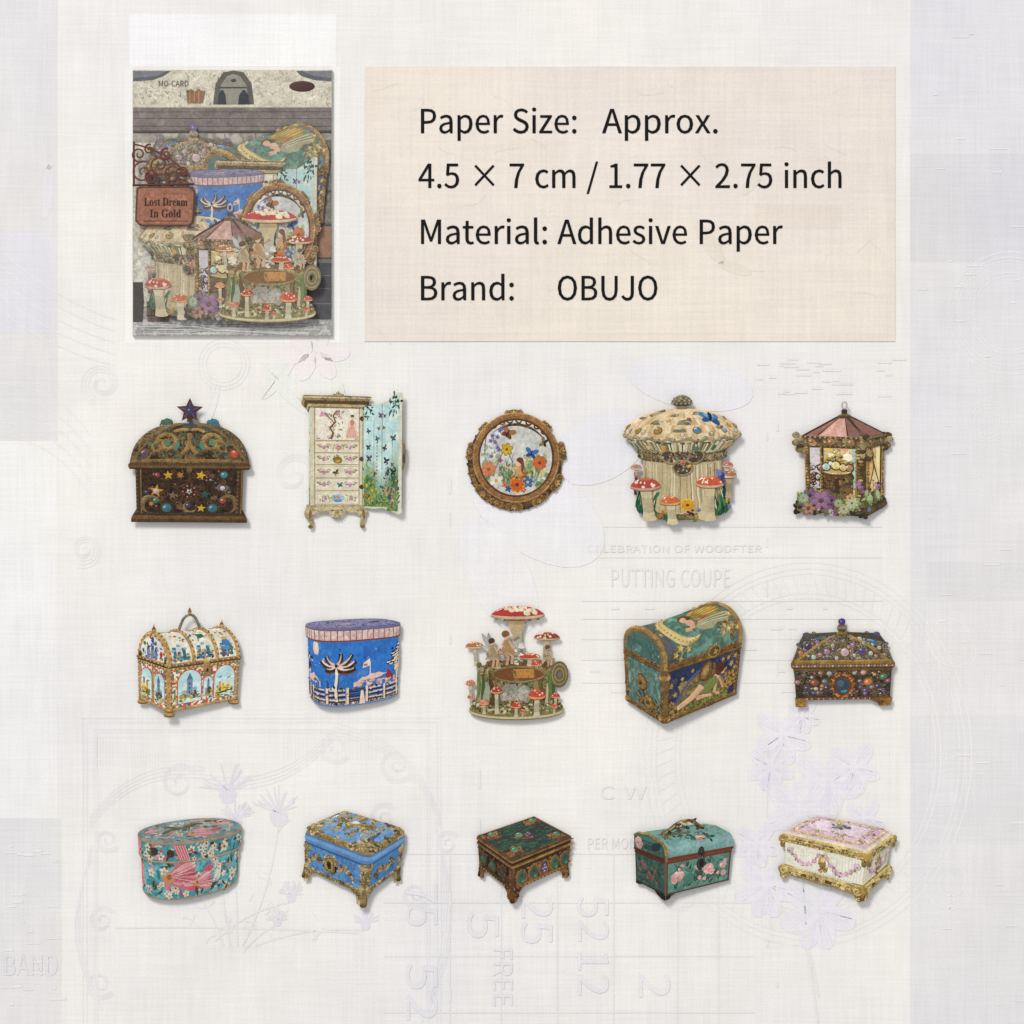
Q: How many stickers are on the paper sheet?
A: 15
